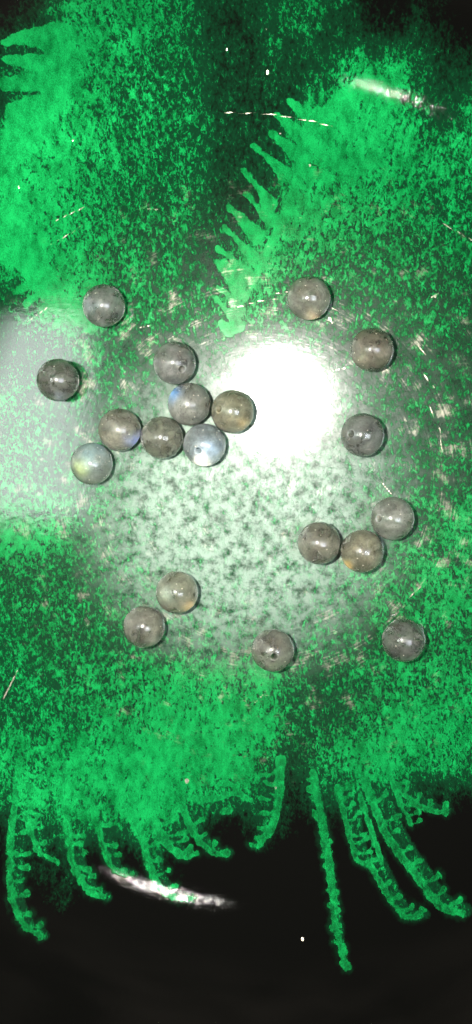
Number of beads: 19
